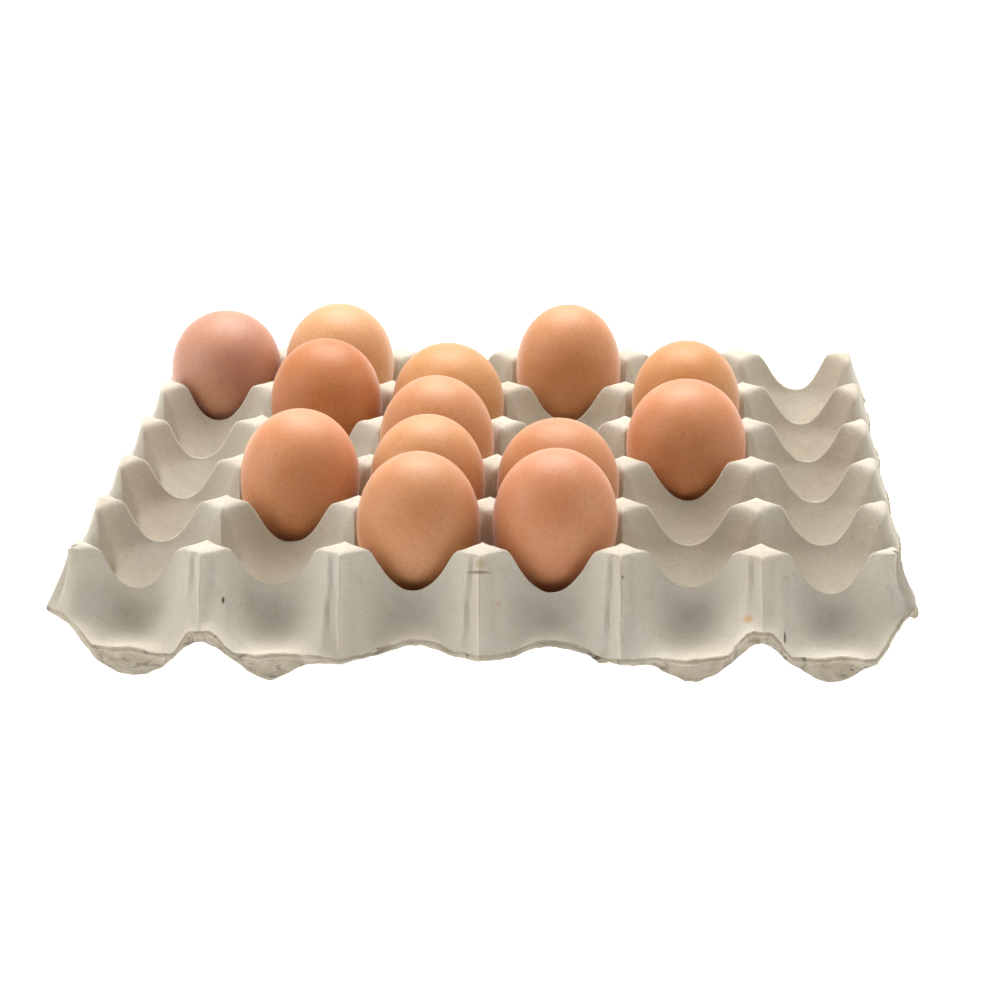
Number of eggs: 13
